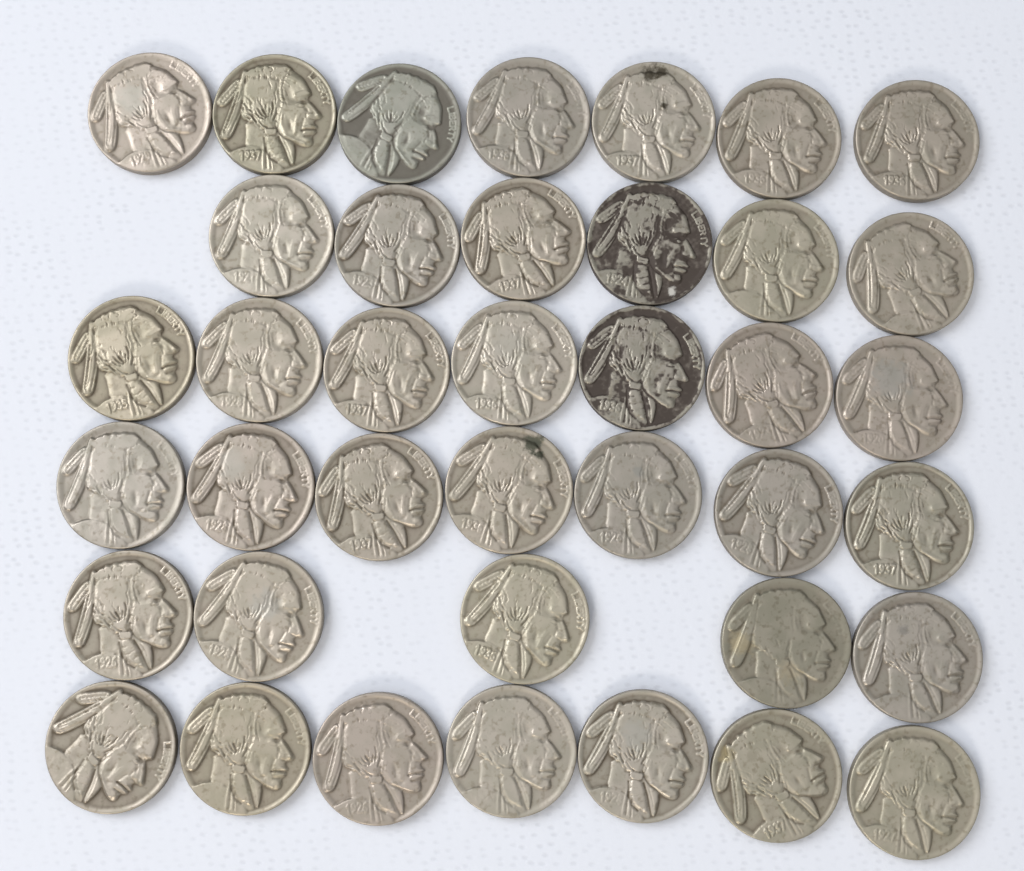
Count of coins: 39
